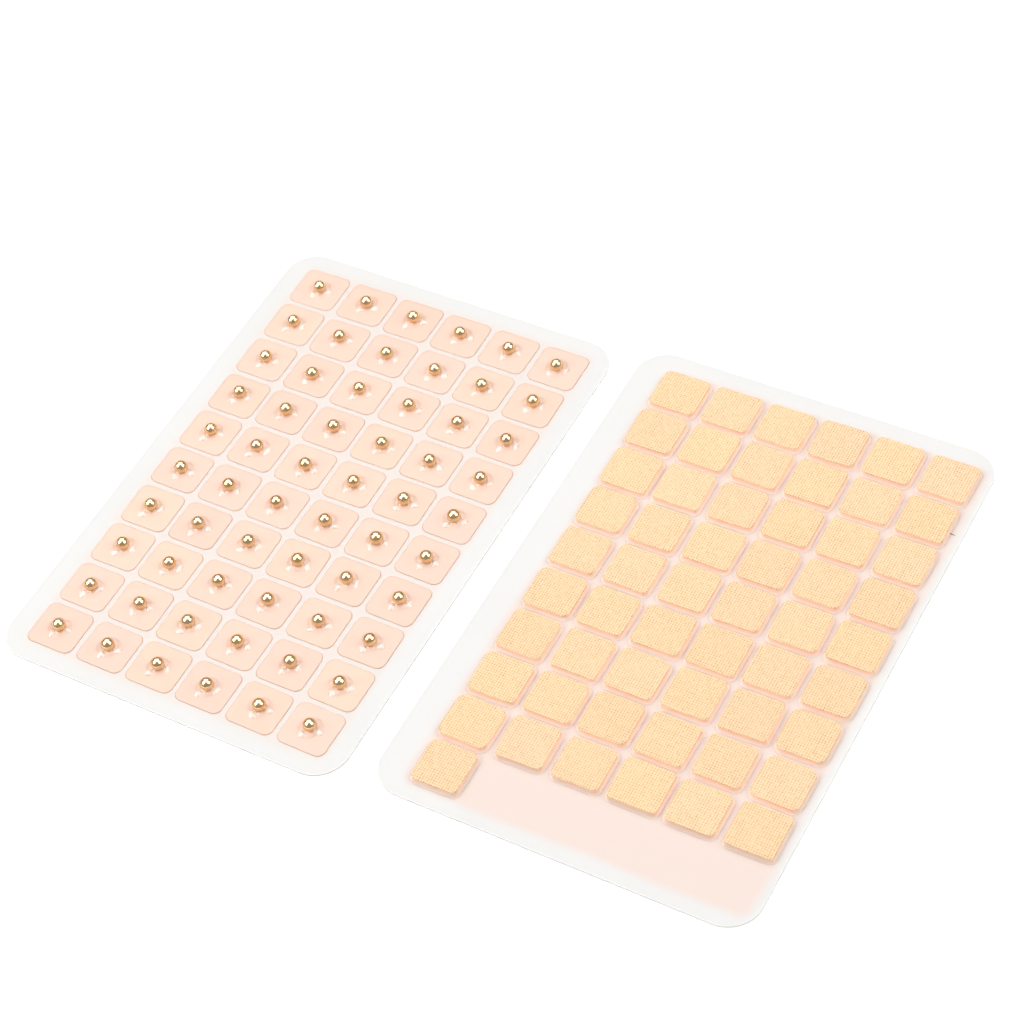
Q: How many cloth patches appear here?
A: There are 55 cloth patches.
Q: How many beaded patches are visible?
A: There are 60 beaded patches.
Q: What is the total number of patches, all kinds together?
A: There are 115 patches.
